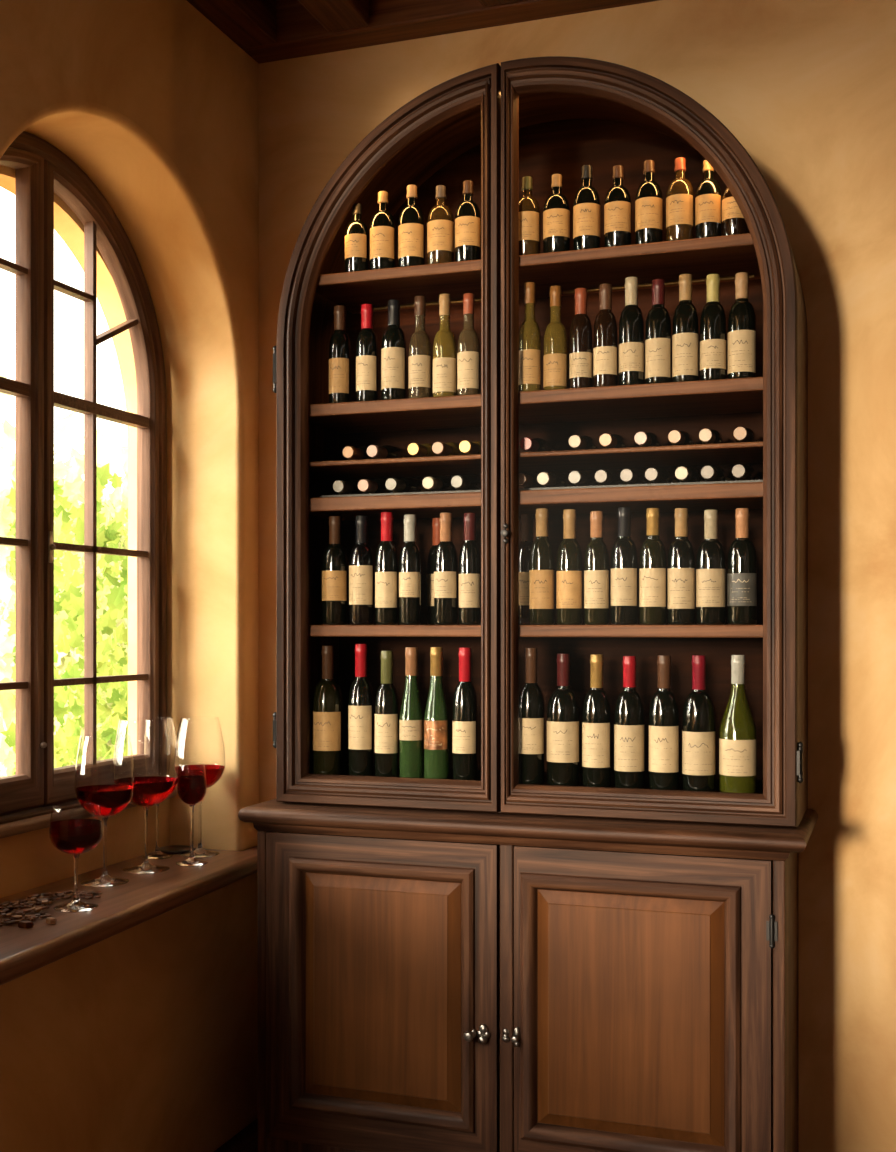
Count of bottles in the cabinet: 83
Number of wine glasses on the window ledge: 6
